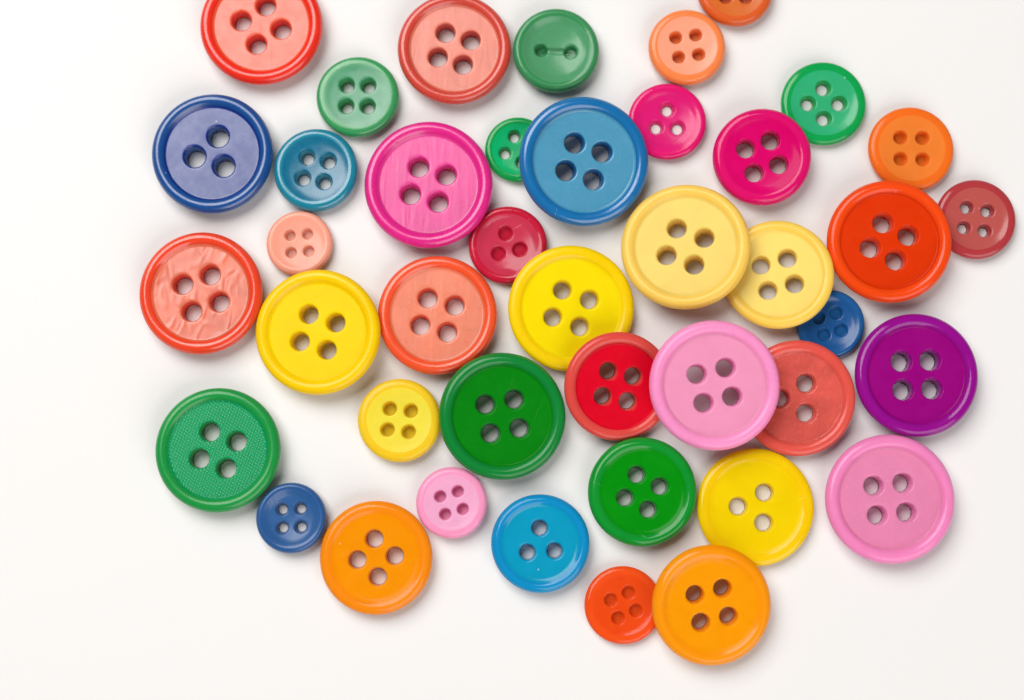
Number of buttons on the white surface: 42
